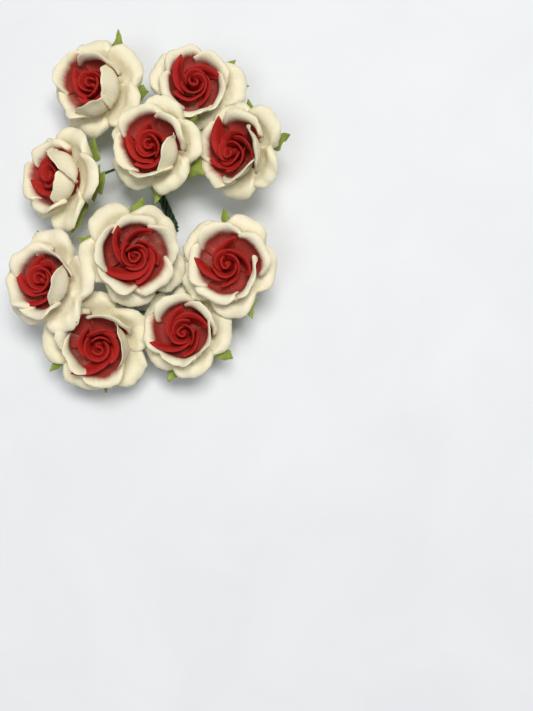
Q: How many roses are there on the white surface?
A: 10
